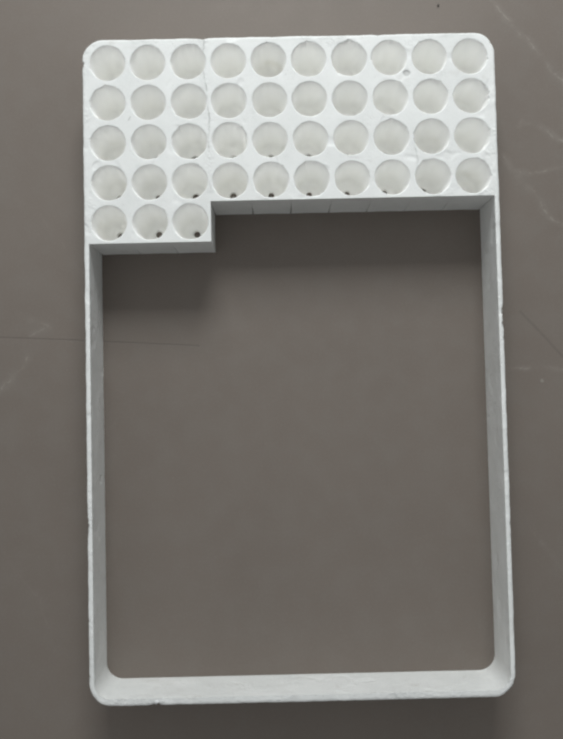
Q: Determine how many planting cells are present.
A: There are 43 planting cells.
